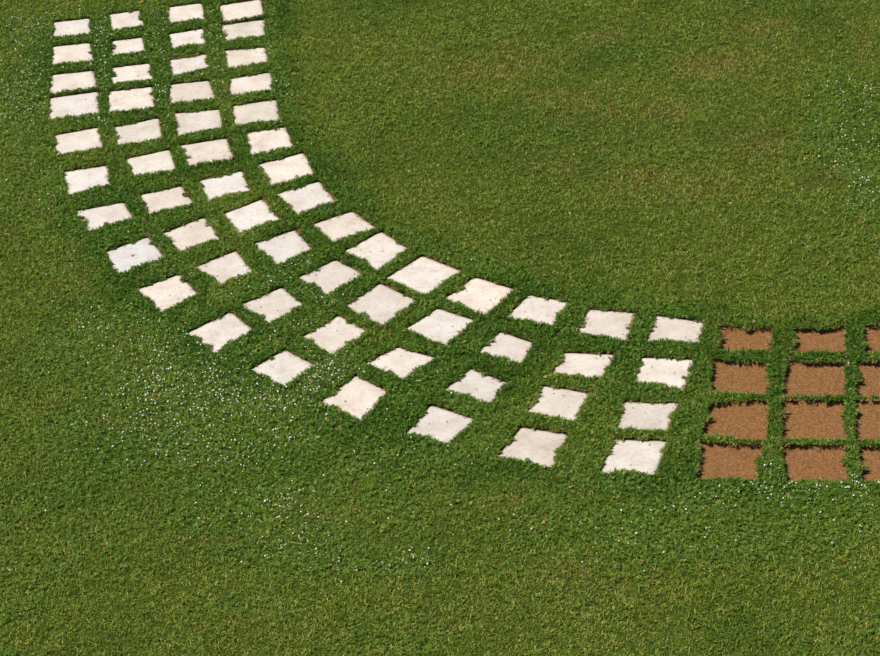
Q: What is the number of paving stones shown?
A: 60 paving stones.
